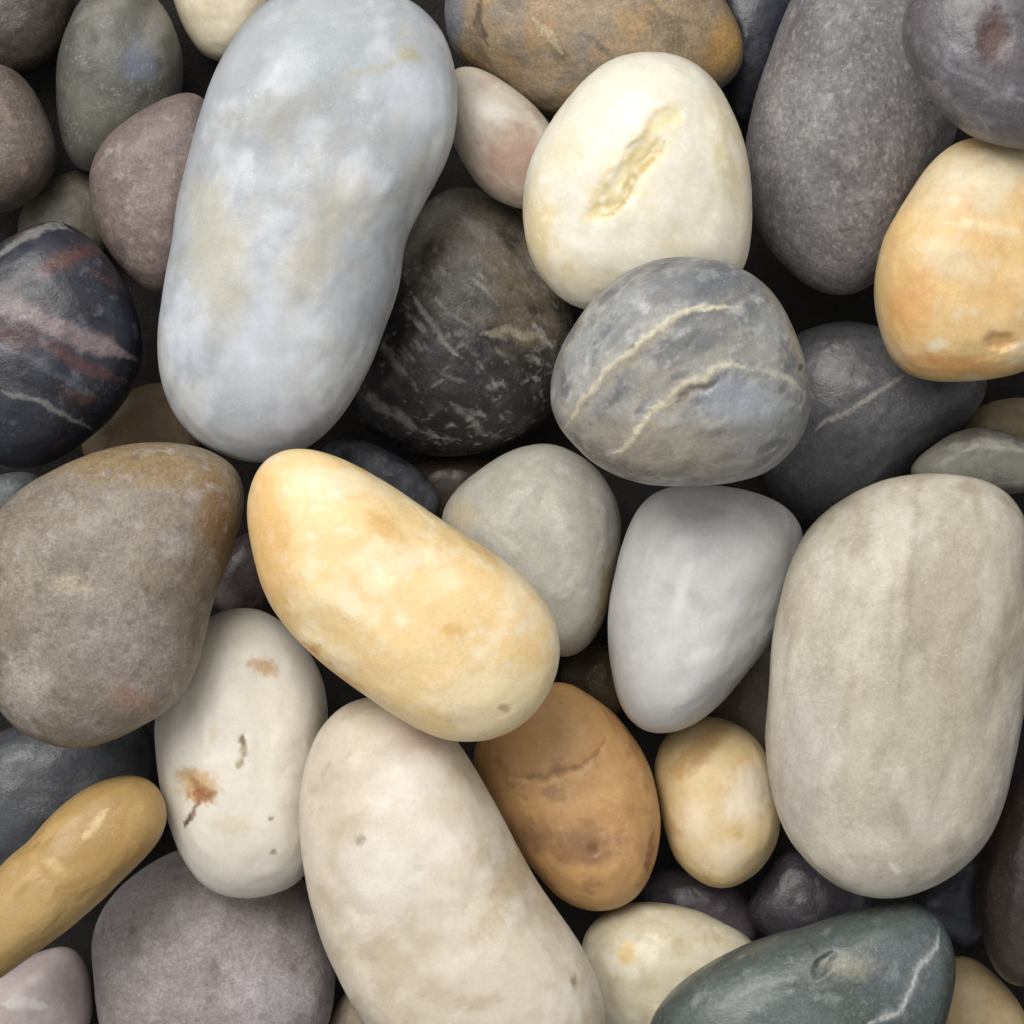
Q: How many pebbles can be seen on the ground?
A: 48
